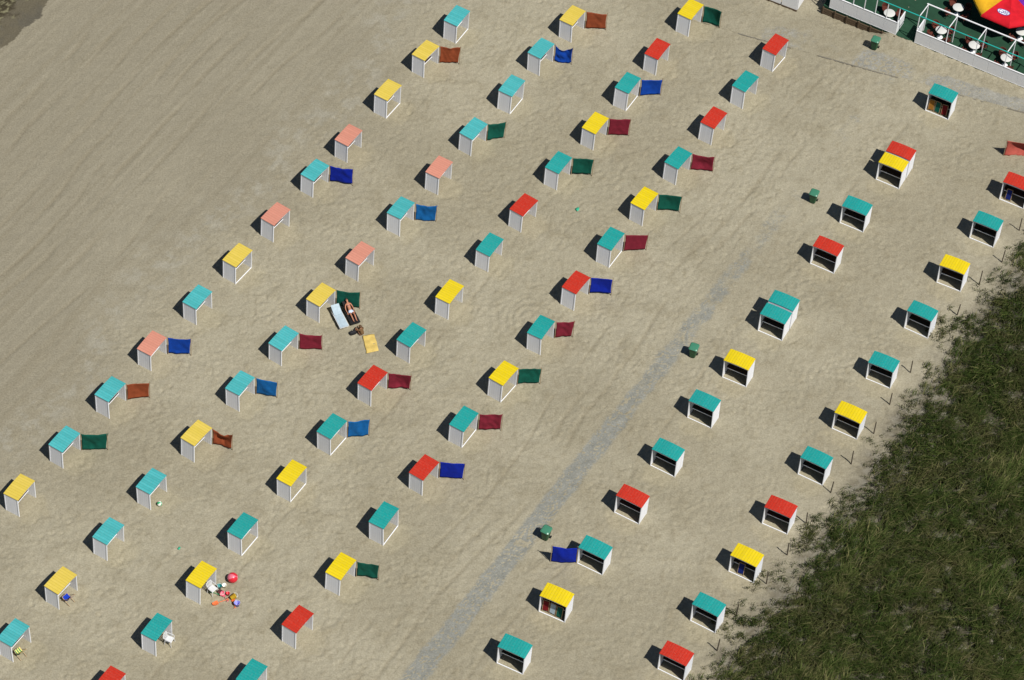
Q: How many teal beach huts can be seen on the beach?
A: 41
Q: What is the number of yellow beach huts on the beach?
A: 22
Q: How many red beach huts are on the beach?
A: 15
